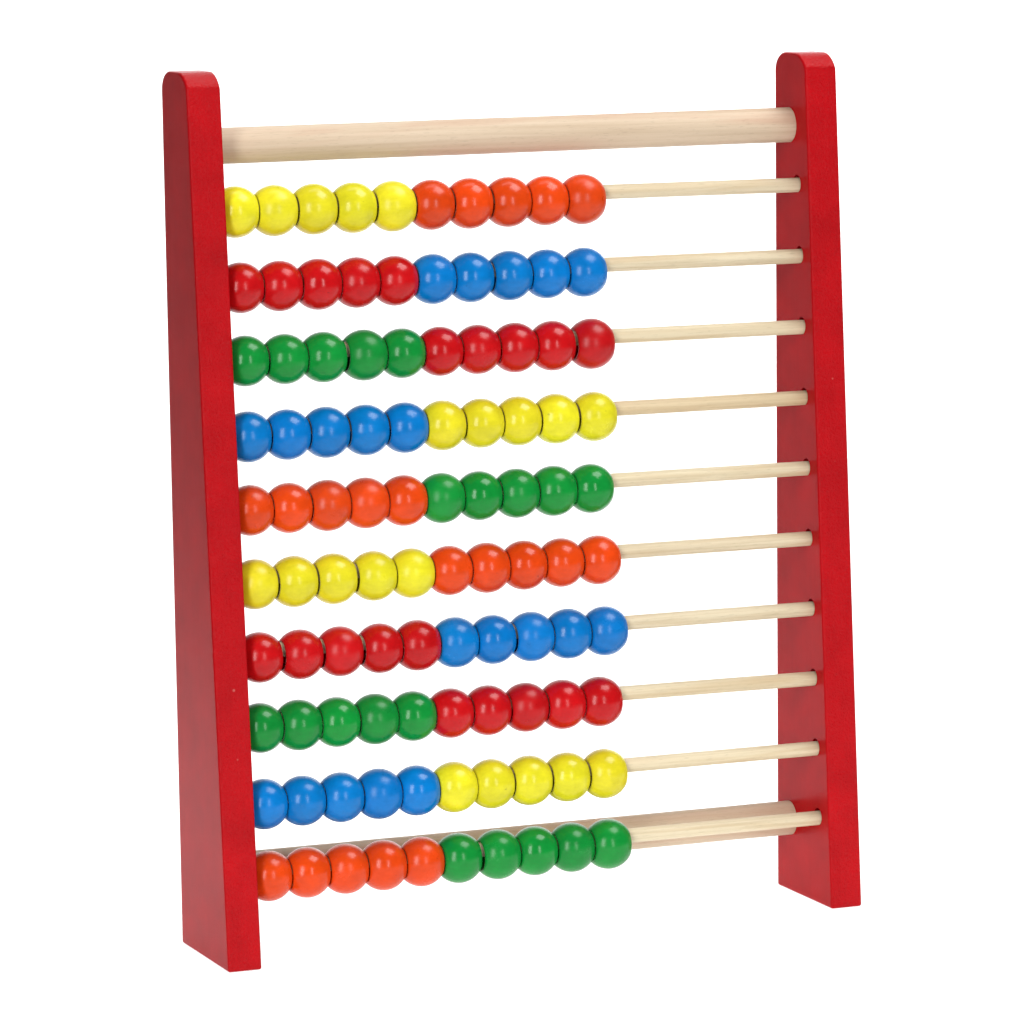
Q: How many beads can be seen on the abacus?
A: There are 100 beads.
